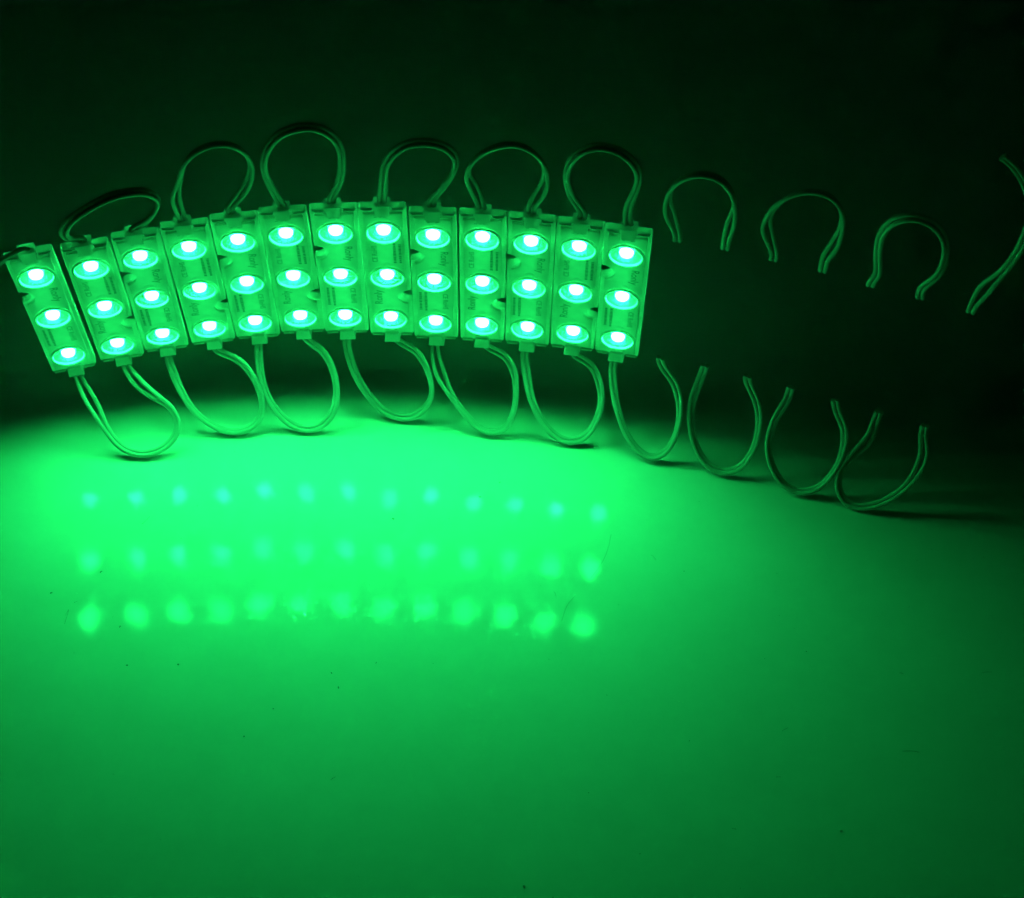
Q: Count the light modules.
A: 13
